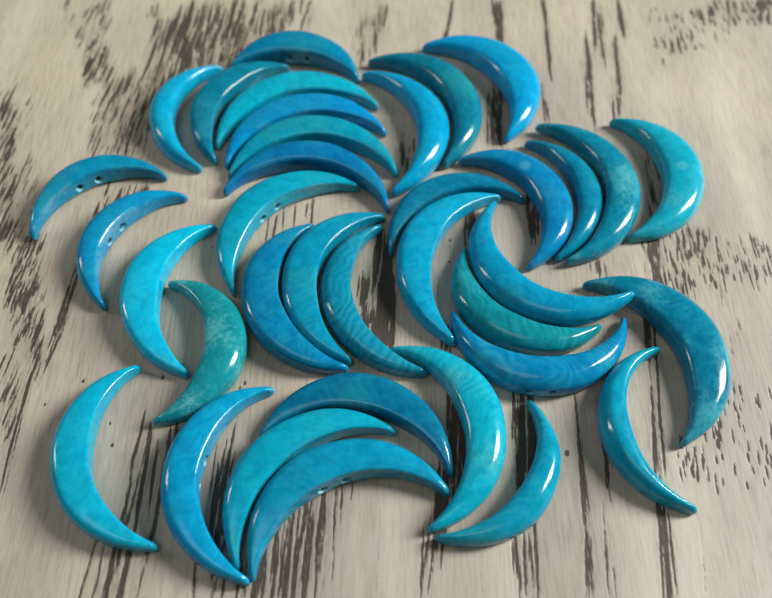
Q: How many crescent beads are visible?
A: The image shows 36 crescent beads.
